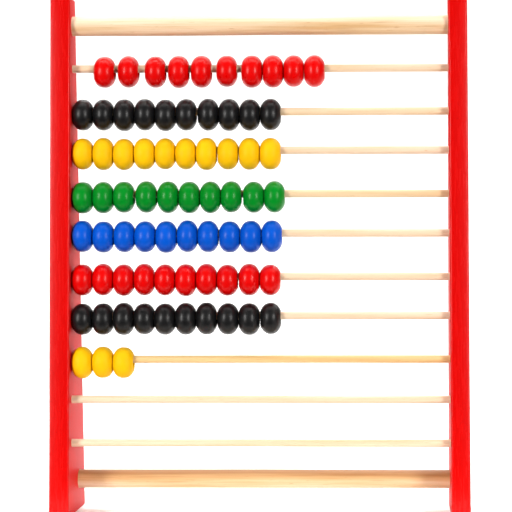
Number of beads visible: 73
